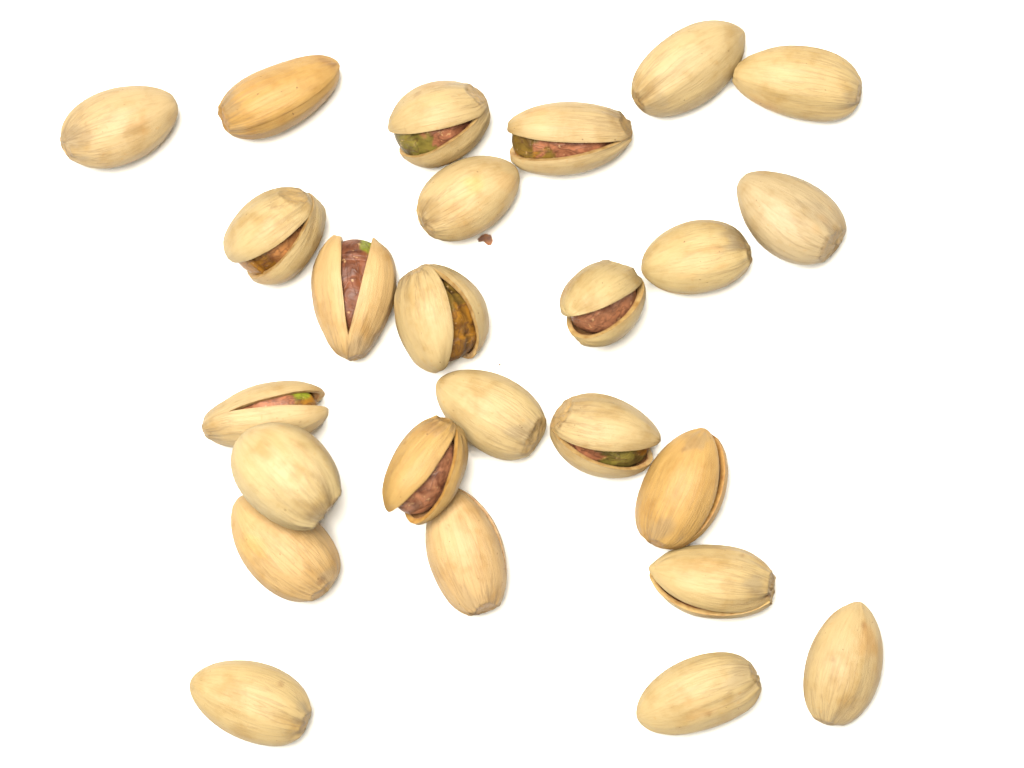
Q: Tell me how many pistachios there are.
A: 25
